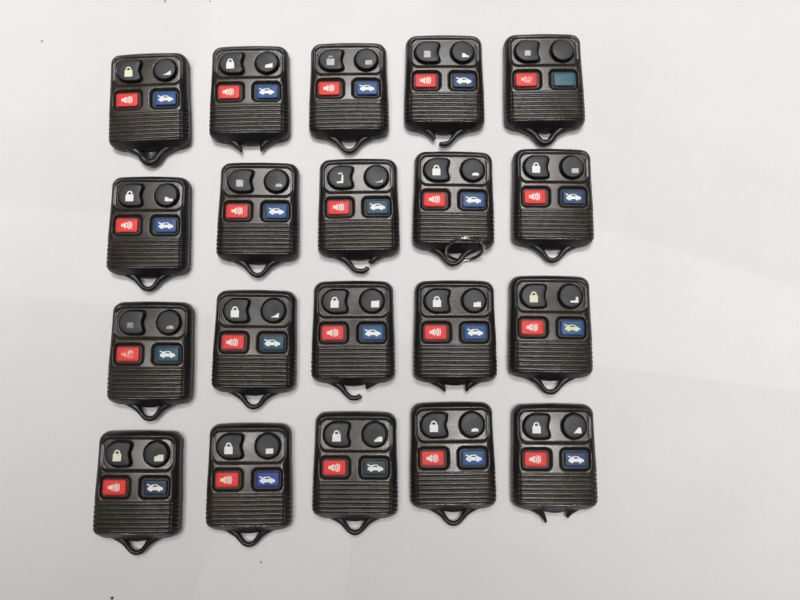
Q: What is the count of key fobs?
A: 20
